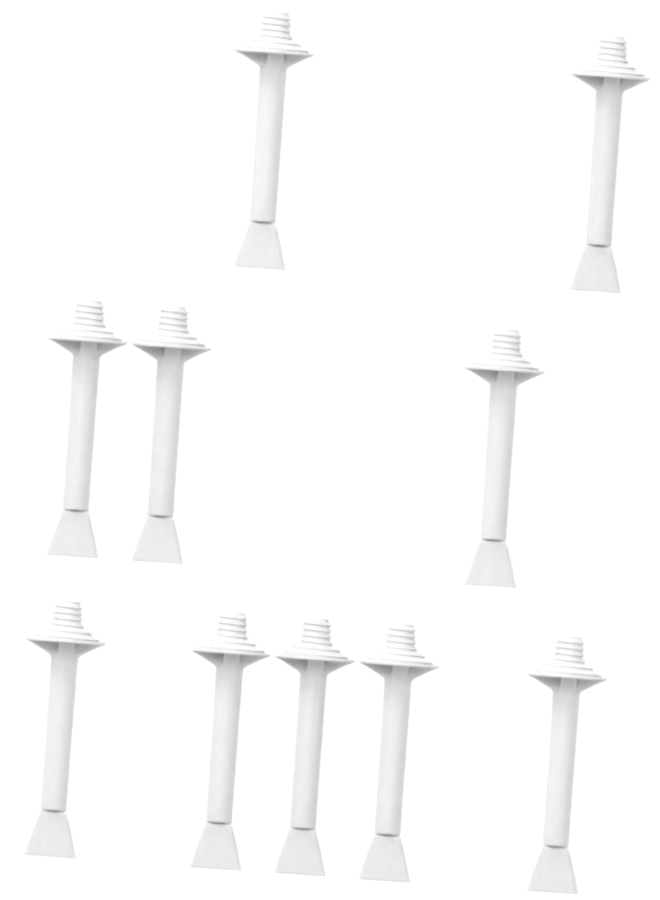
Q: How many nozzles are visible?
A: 10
